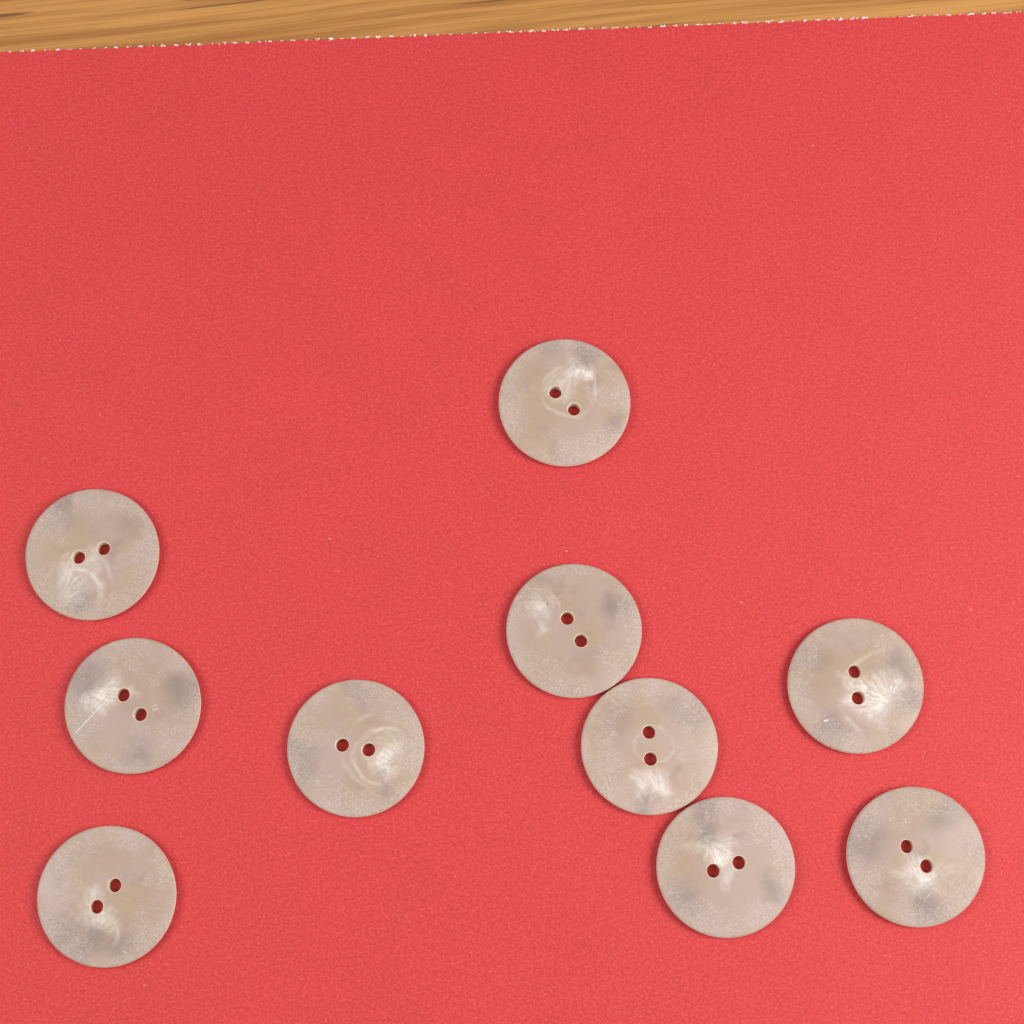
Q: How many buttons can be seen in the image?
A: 10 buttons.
